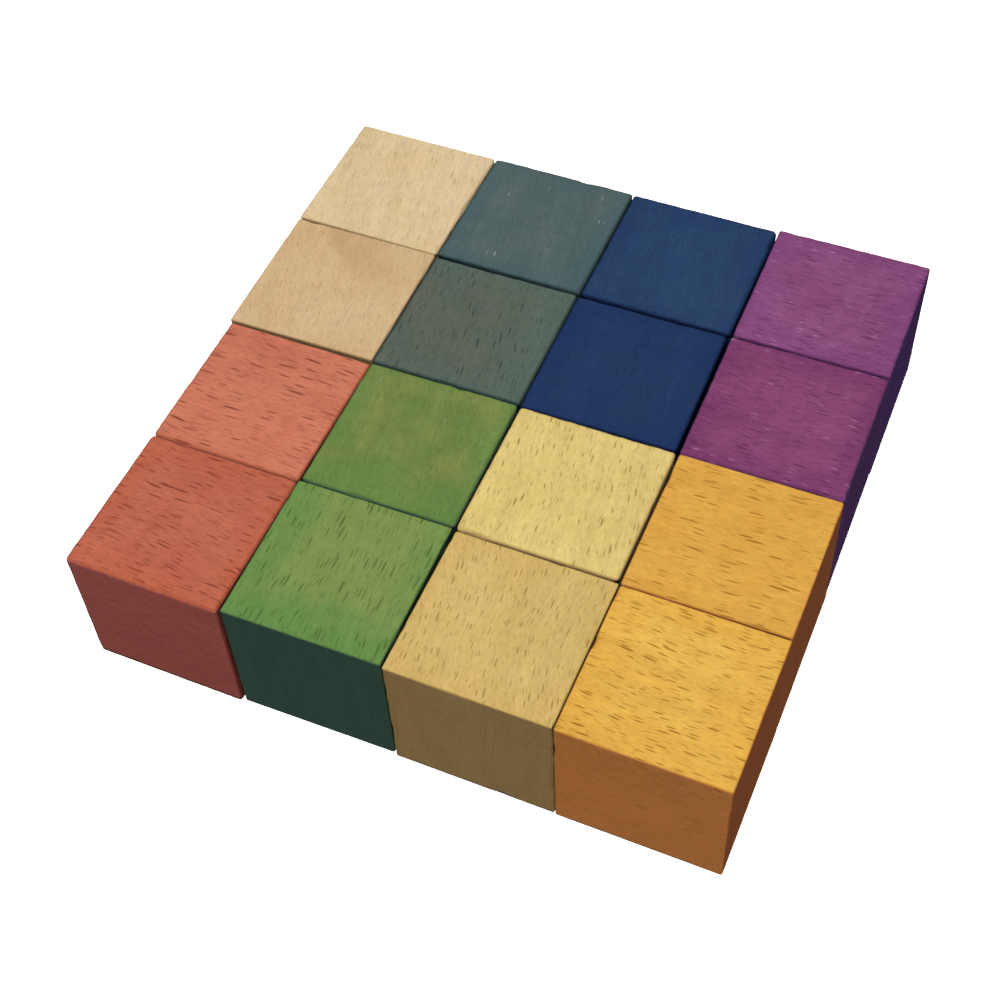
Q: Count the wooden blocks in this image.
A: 16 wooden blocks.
